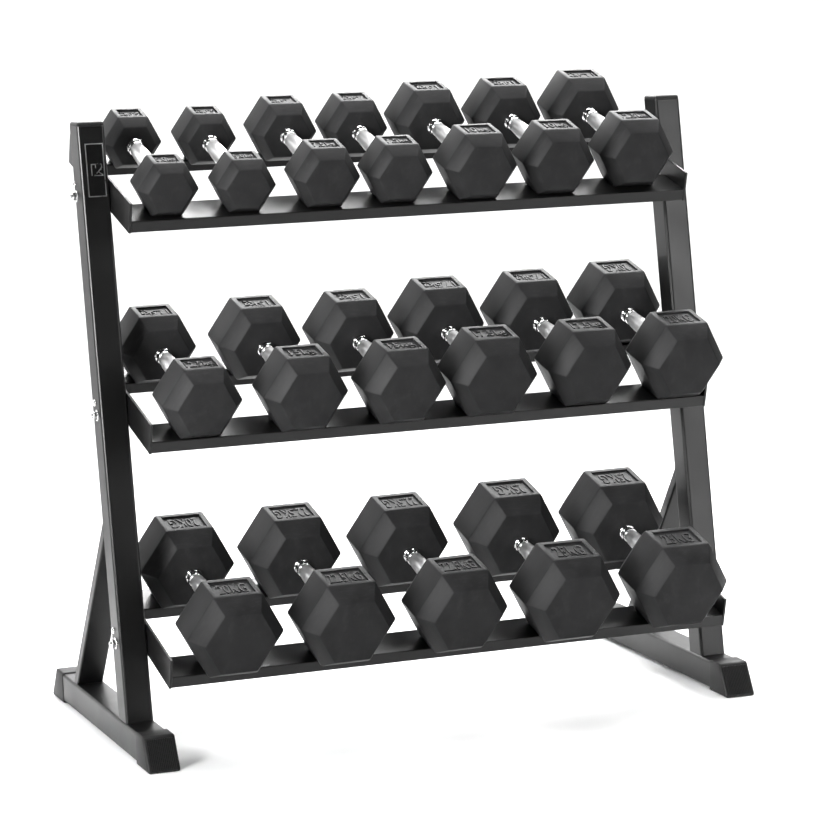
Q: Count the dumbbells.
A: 18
